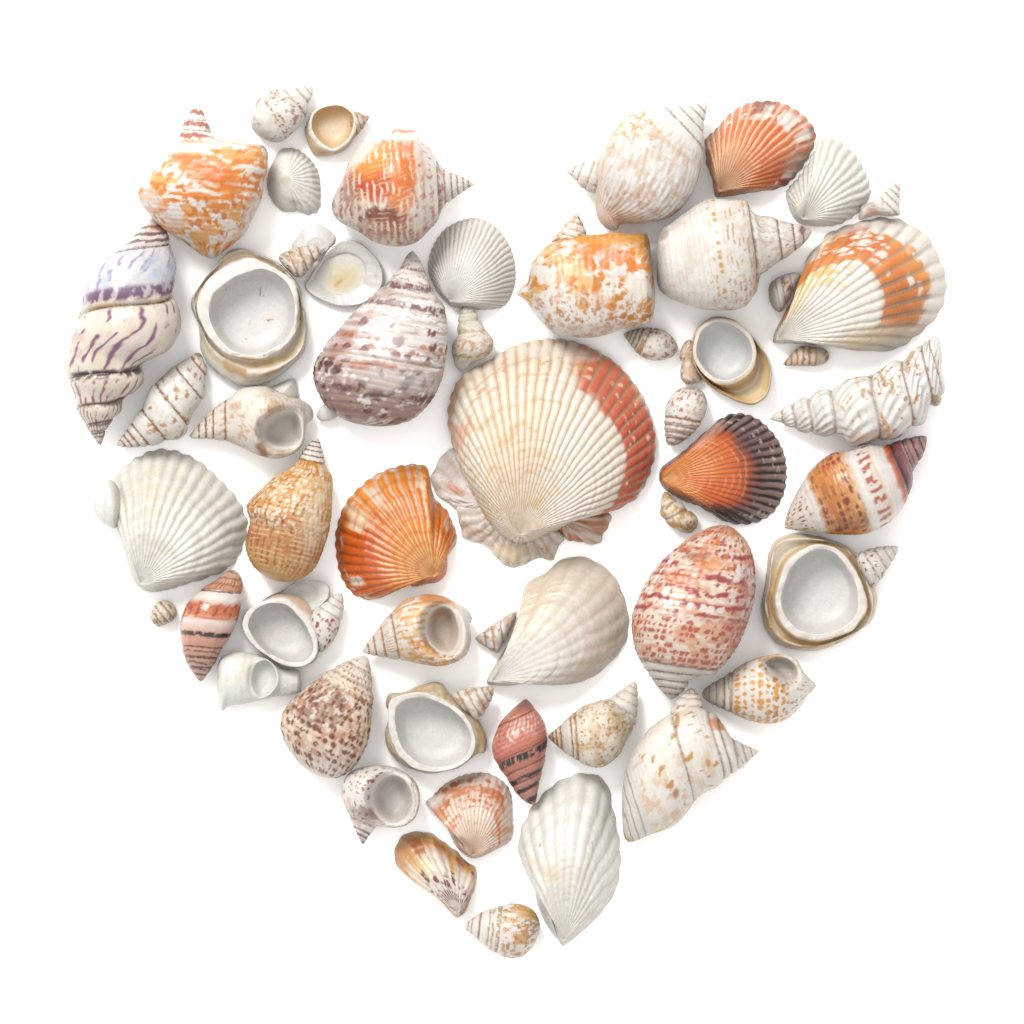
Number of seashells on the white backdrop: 53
